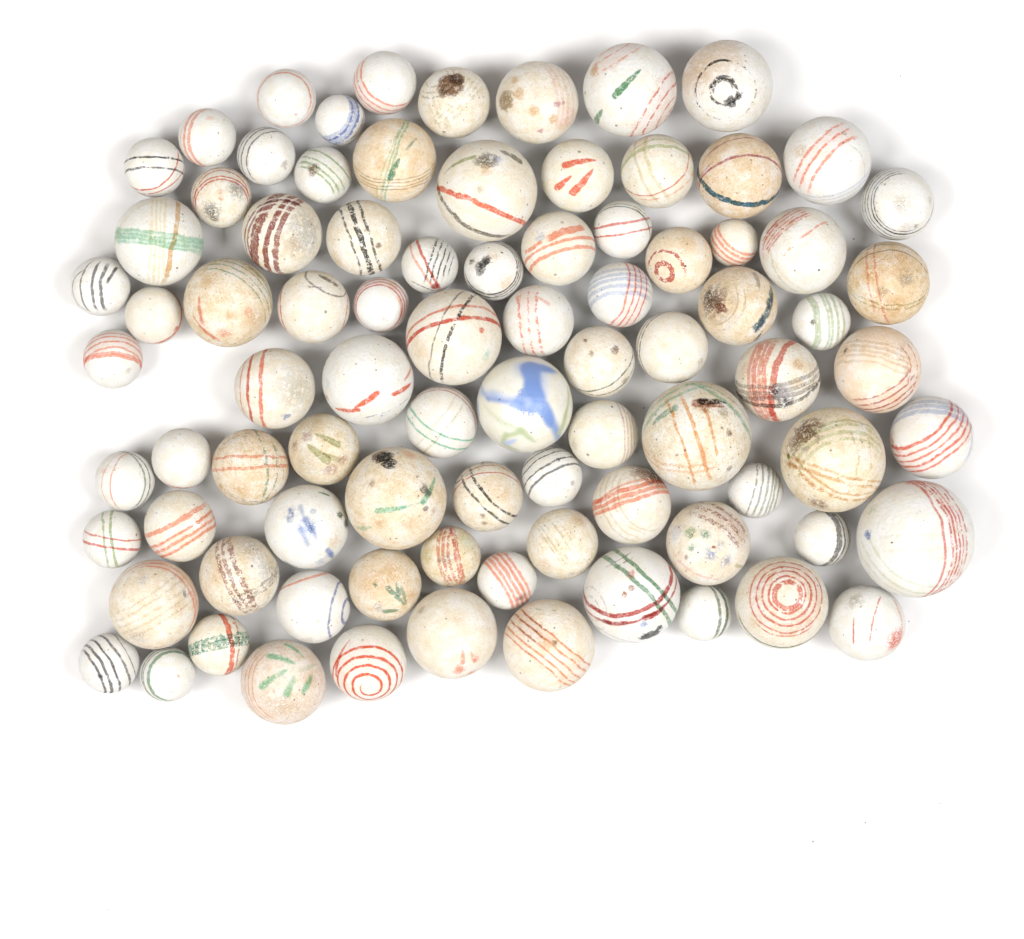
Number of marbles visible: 86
